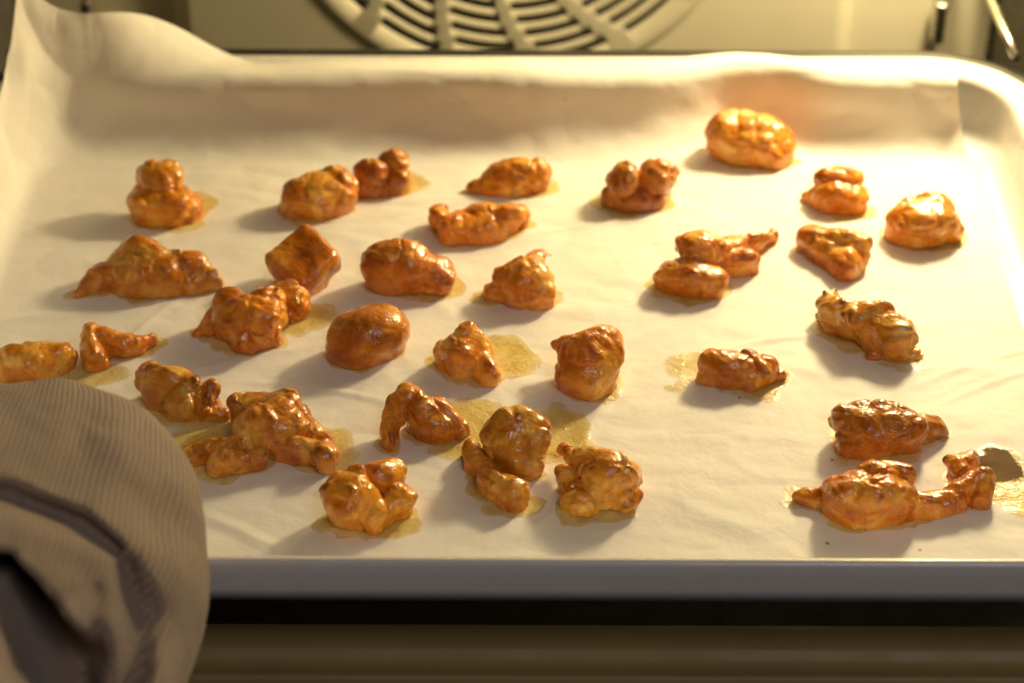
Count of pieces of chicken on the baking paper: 32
